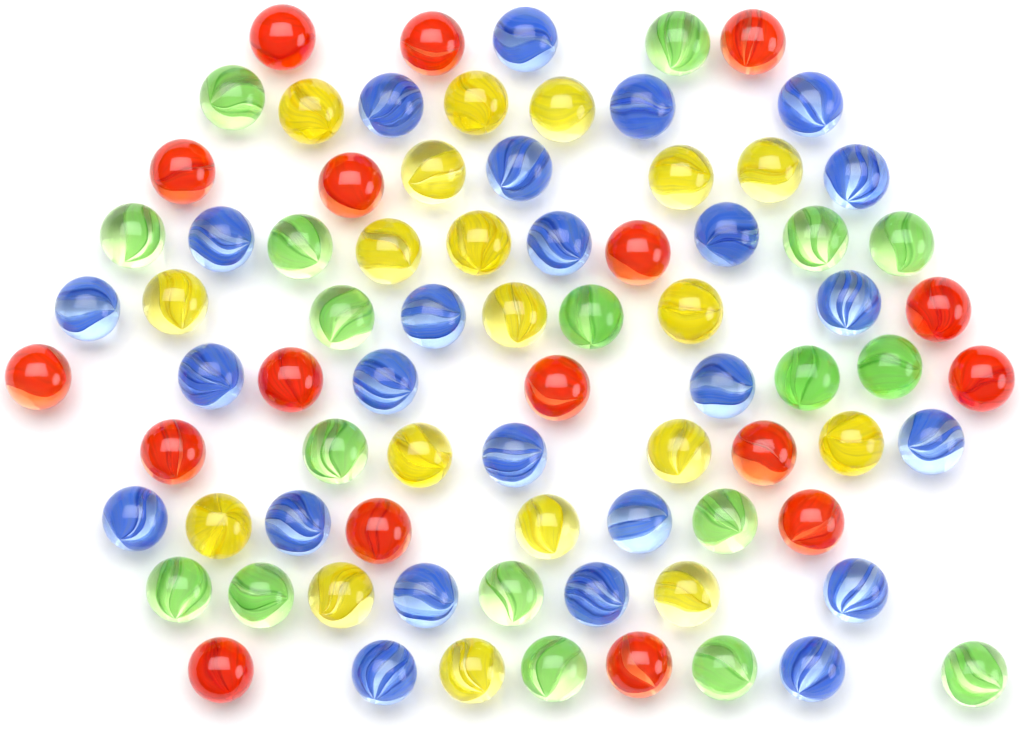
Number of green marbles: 18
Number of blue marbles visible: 25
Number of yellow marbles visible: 19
